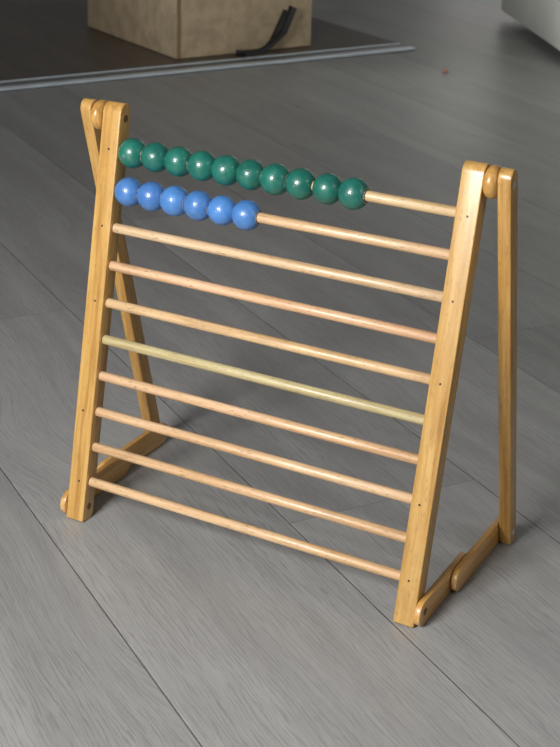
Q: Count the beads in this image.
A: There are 16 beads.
